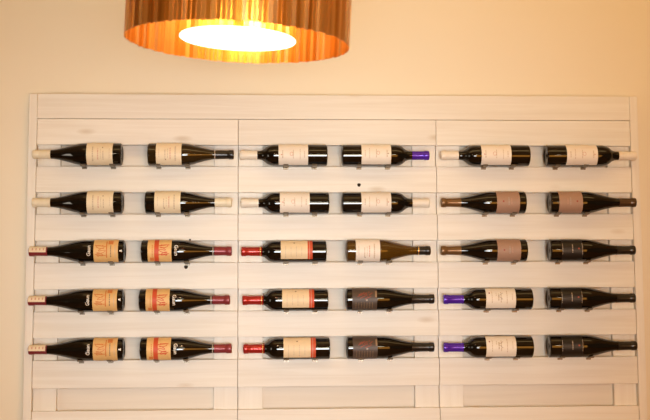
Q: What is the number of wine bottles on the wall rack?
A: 30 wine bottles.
